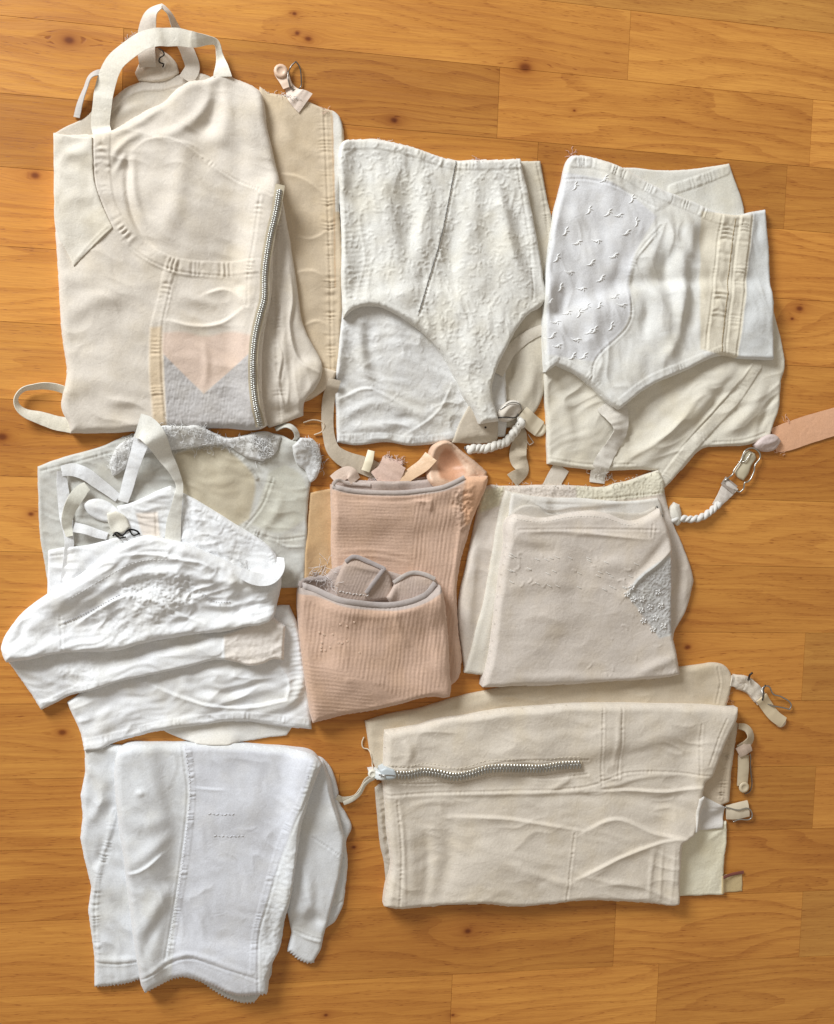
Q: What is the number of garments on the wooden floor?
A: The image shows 9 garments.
